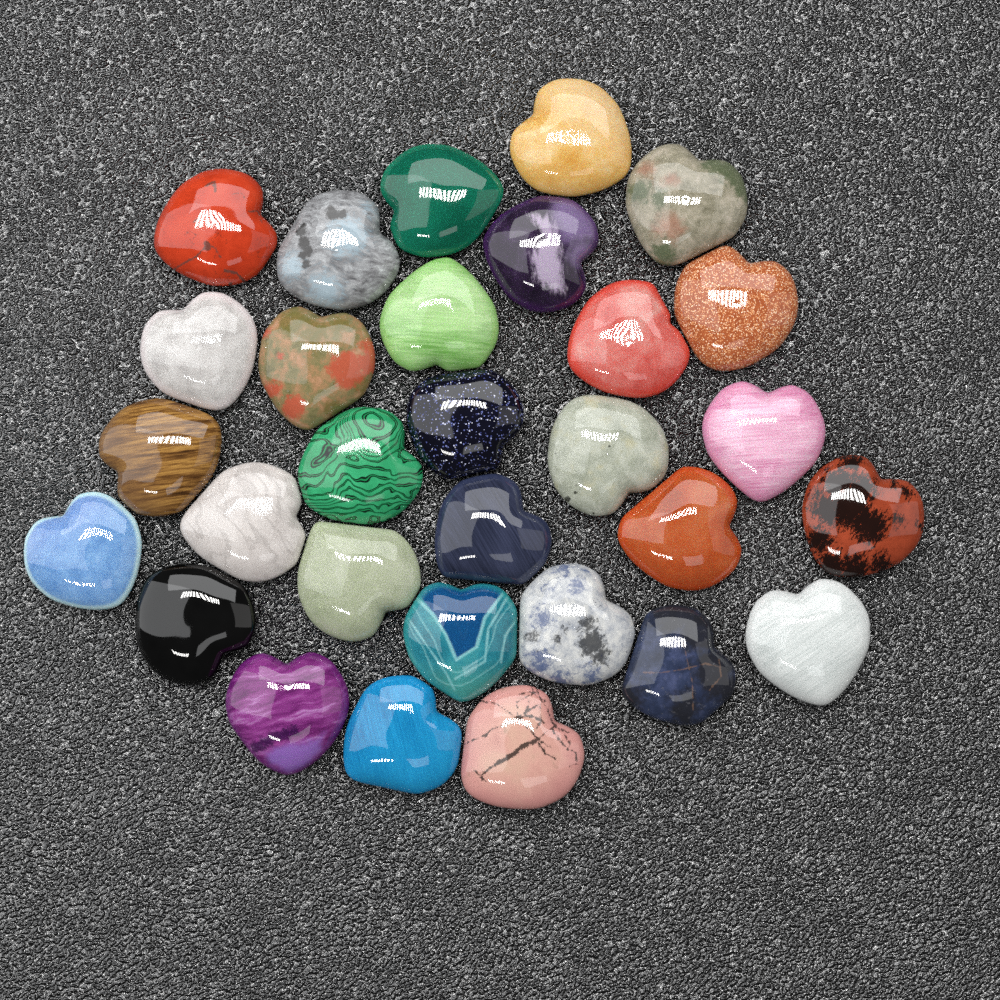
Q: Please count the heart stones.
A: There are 30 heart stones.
